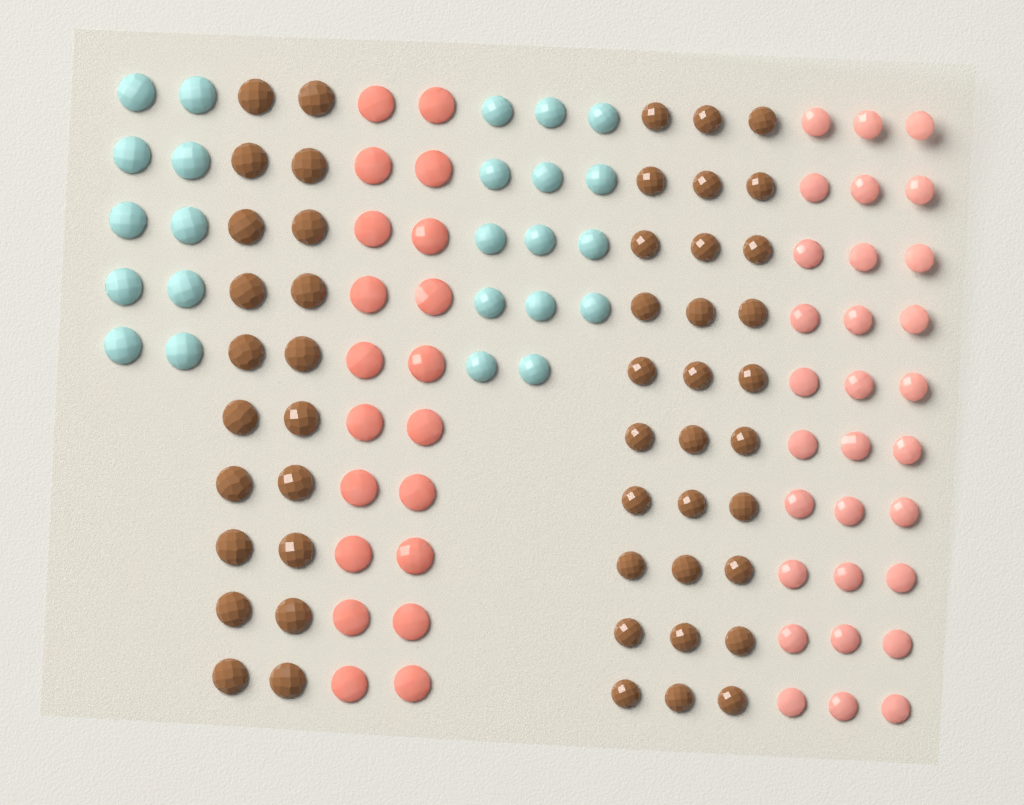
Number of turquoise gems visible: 24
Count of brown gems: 50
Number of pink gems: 50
